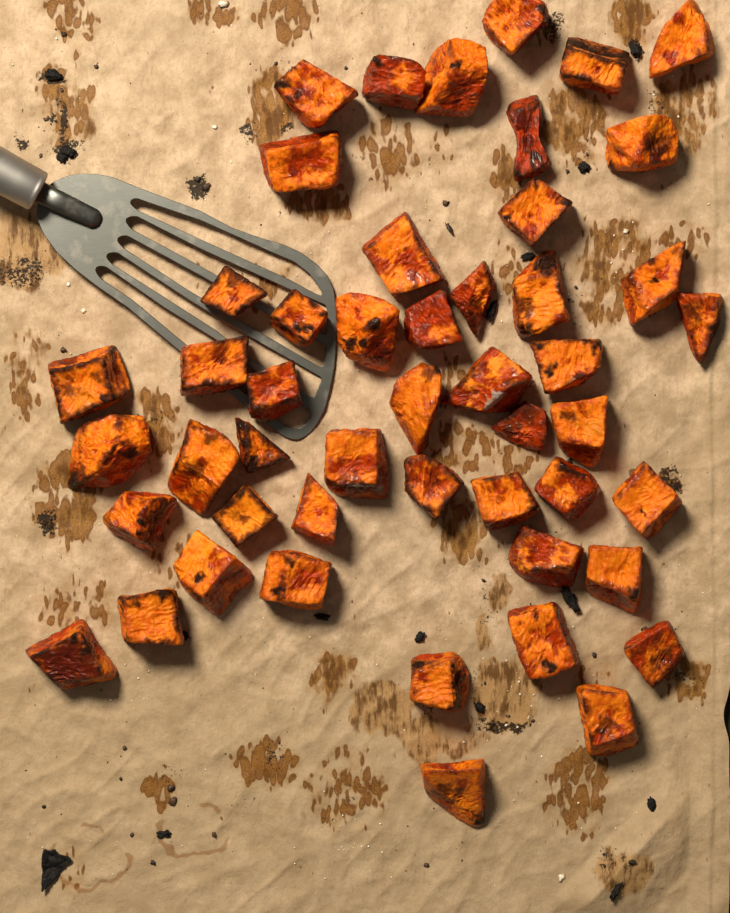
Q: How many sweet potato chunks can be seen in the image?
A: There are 49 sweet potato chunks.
